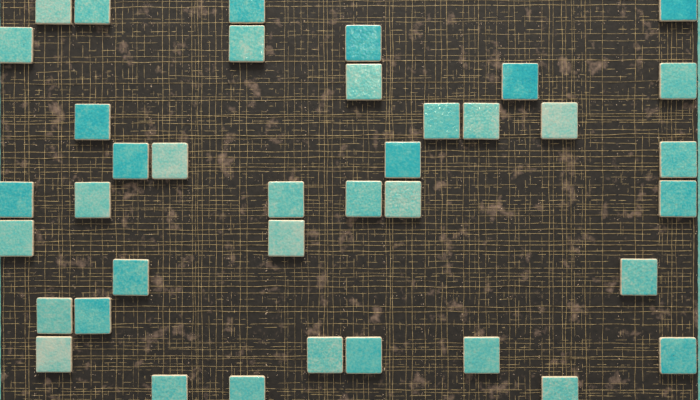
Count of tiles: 38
